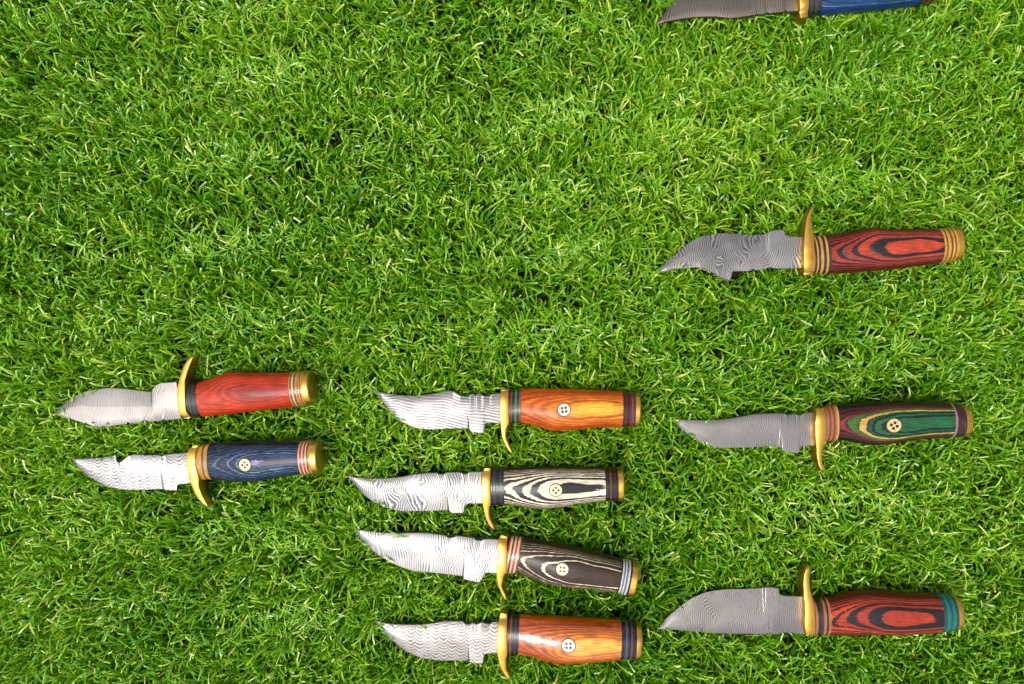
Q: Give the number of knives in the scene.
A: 10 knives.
